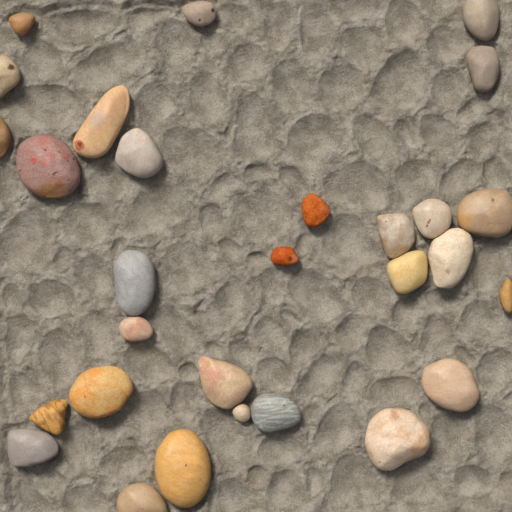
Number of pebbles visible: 29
